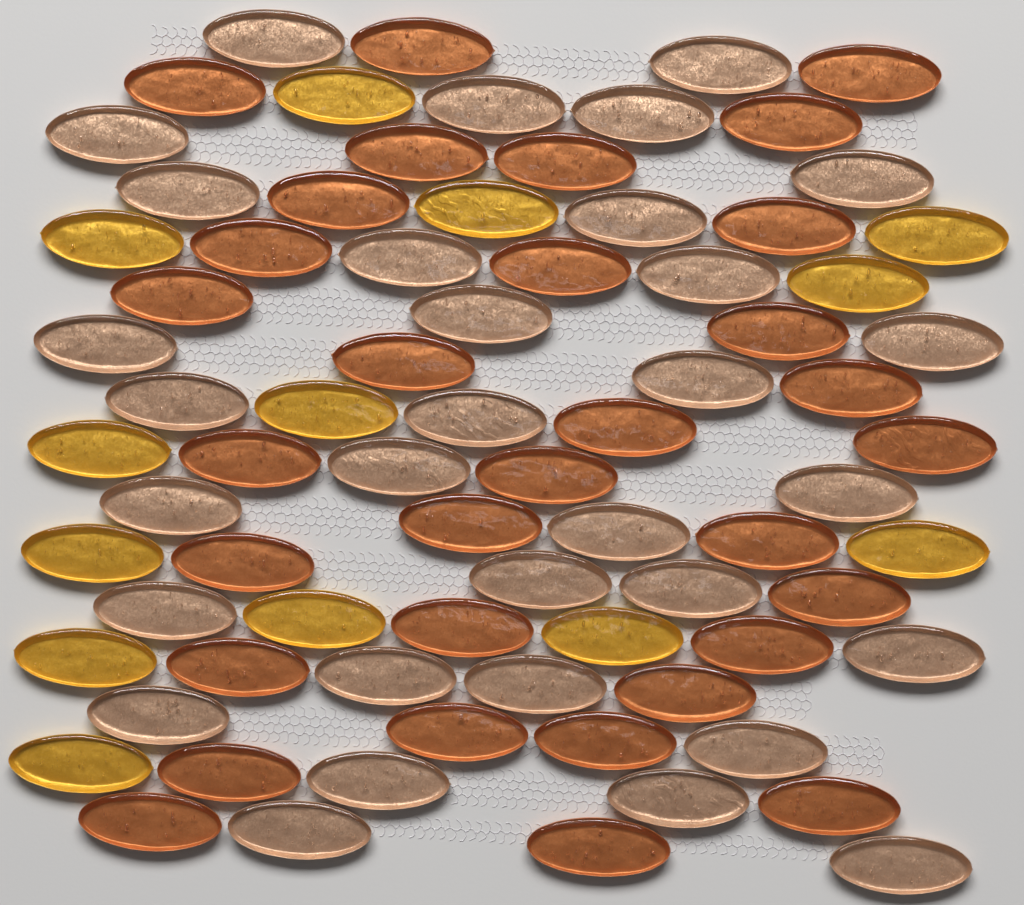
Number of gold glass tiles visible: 13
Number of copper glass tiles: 32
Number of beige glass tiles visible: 32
